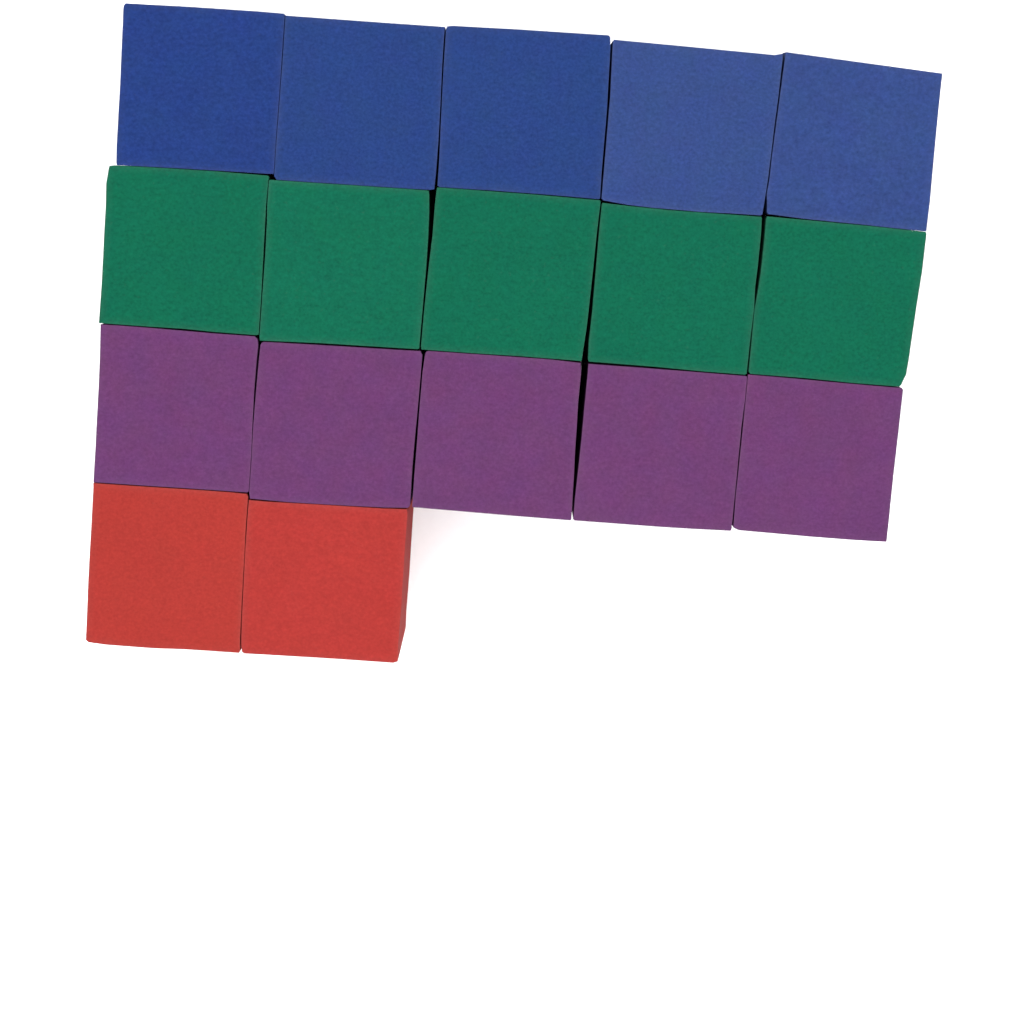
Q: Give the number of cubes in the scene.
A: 17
